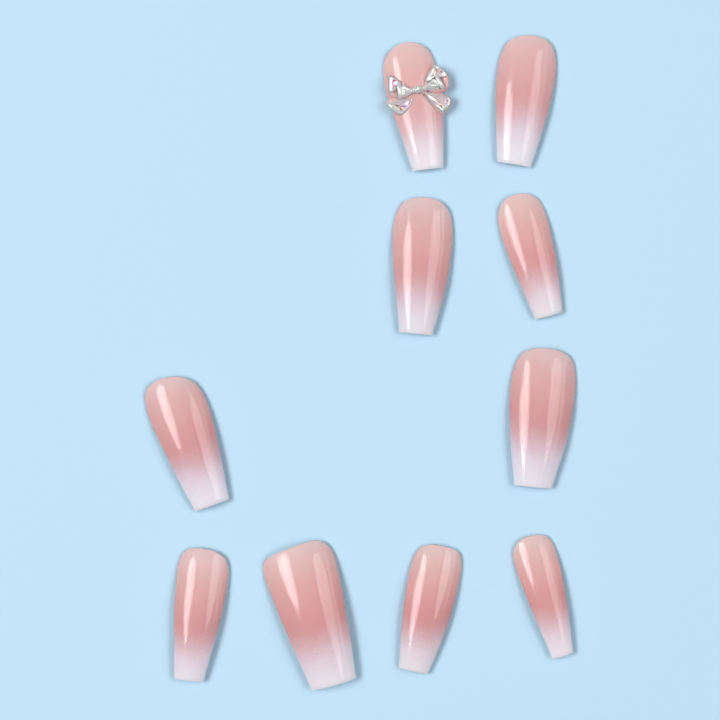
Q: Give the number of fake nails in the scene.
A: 10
